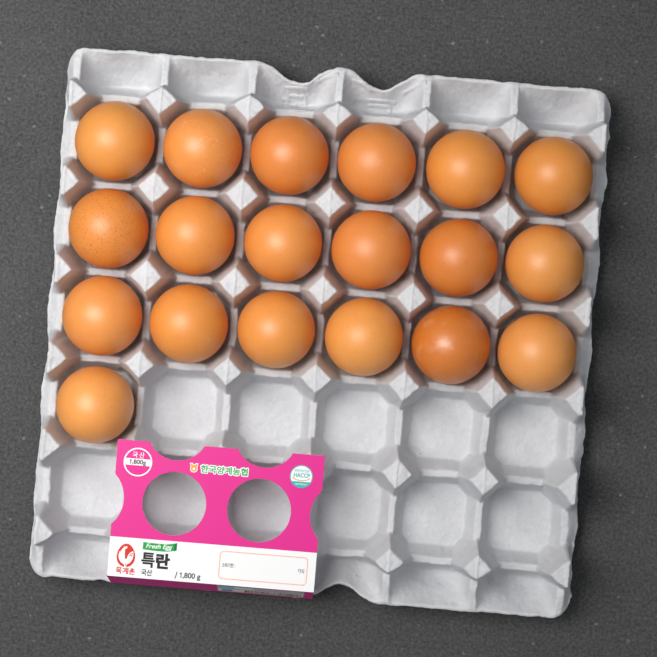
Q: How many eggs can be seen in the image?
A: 19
